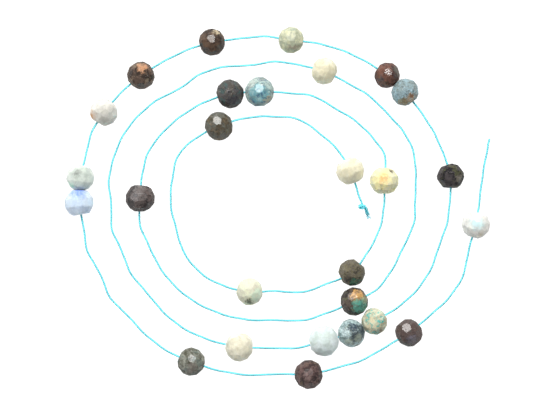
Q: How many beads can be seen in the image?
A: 27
